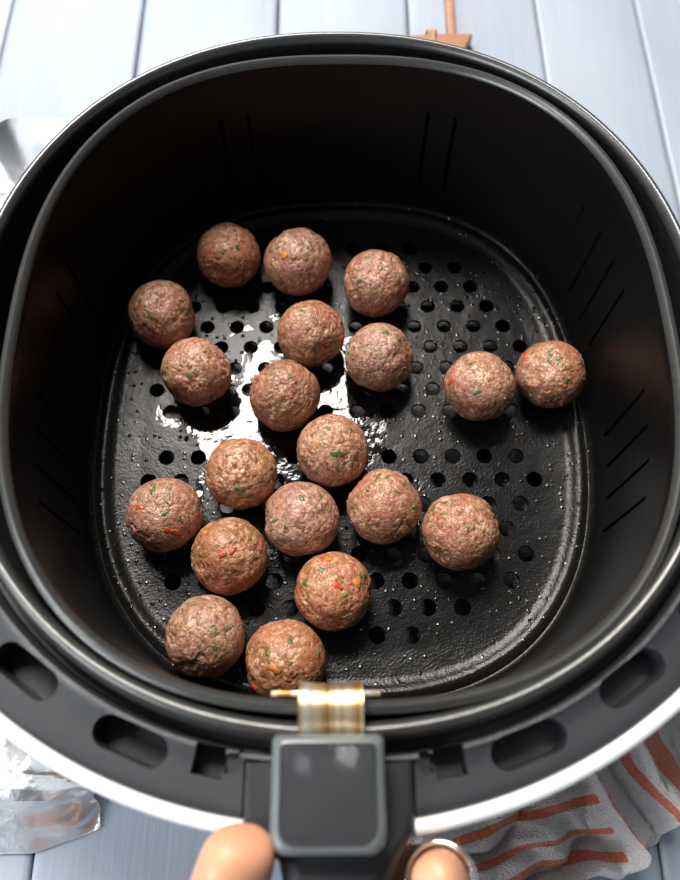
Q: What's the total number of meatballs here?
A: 20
